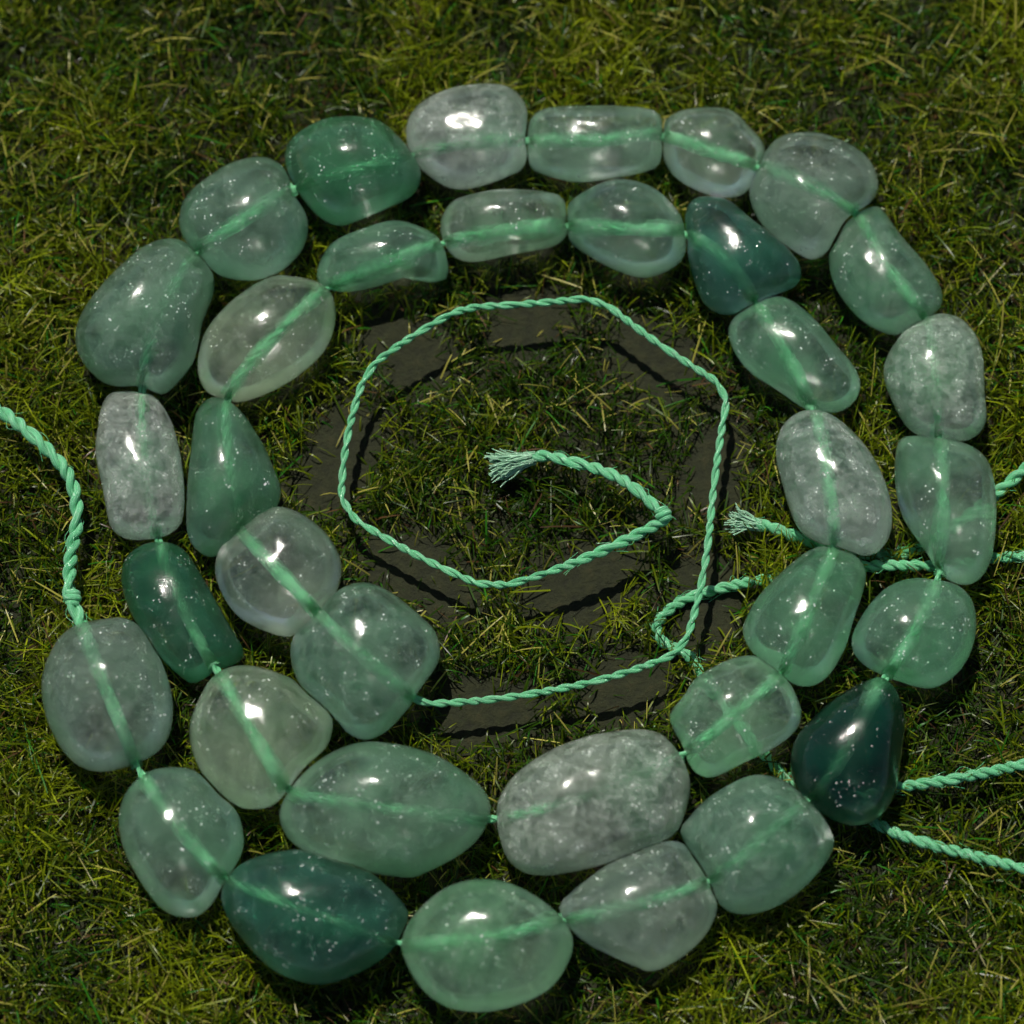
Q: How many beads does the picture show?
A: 35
